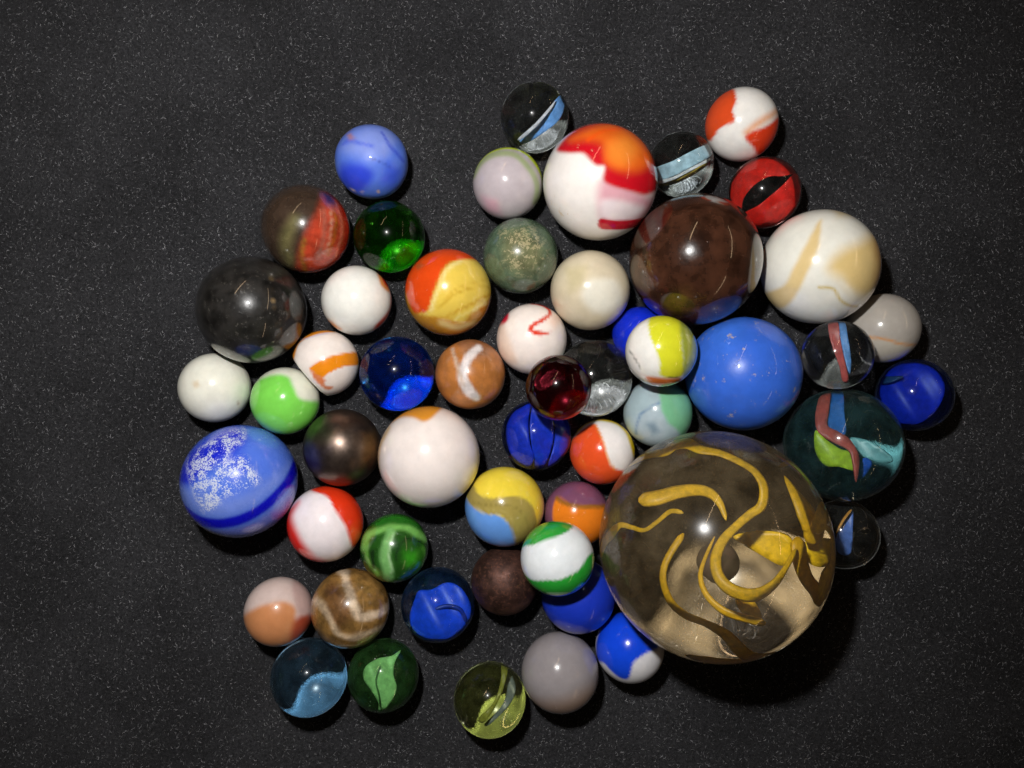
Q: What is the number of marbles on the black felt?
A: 54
